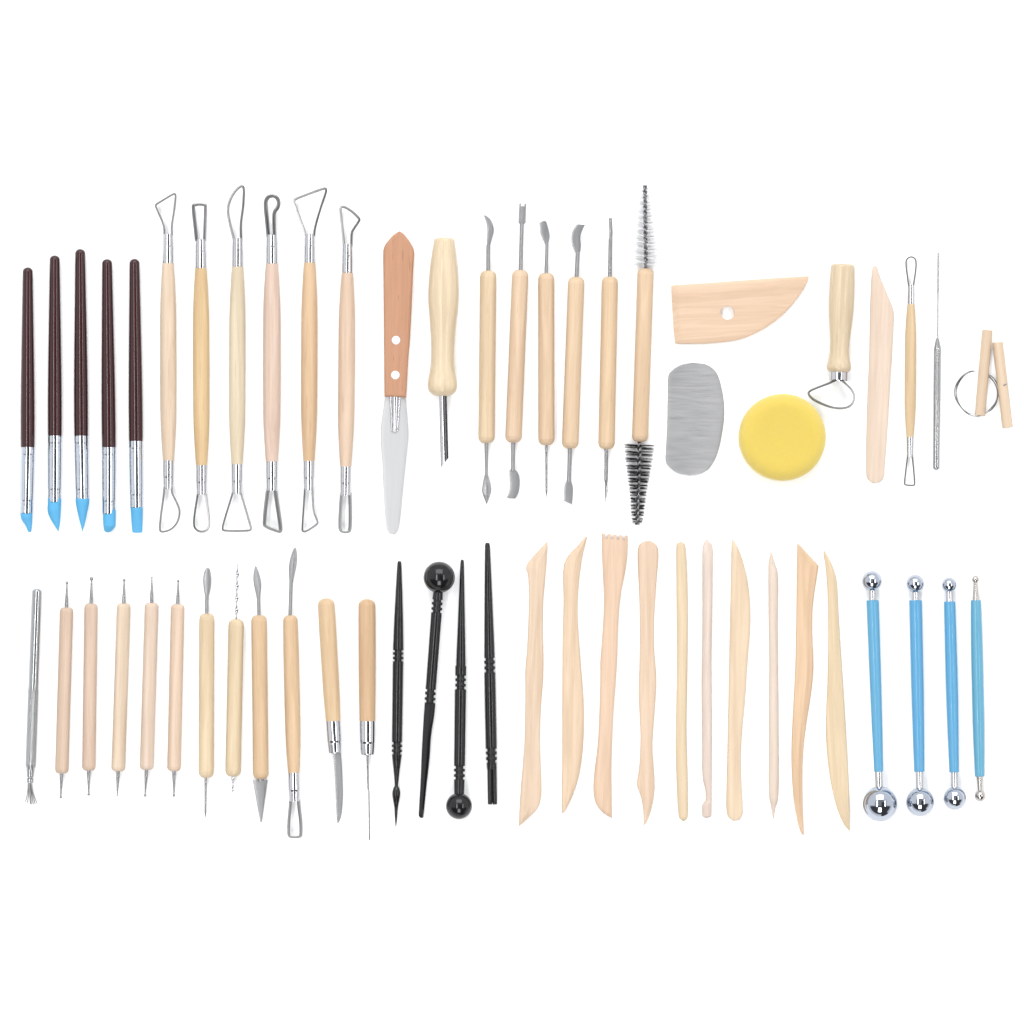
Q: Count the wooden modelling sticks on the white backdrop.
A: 11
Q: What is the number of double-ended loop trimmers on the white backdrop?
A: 7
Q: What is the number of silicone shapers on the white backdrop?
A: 5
